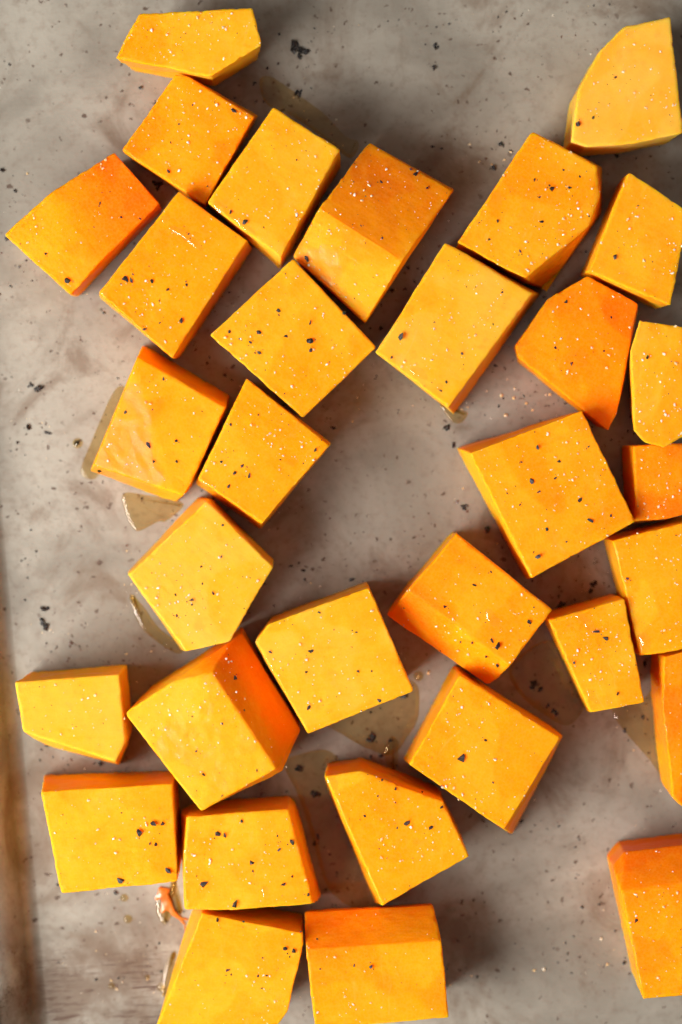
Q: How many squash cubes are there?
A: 32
